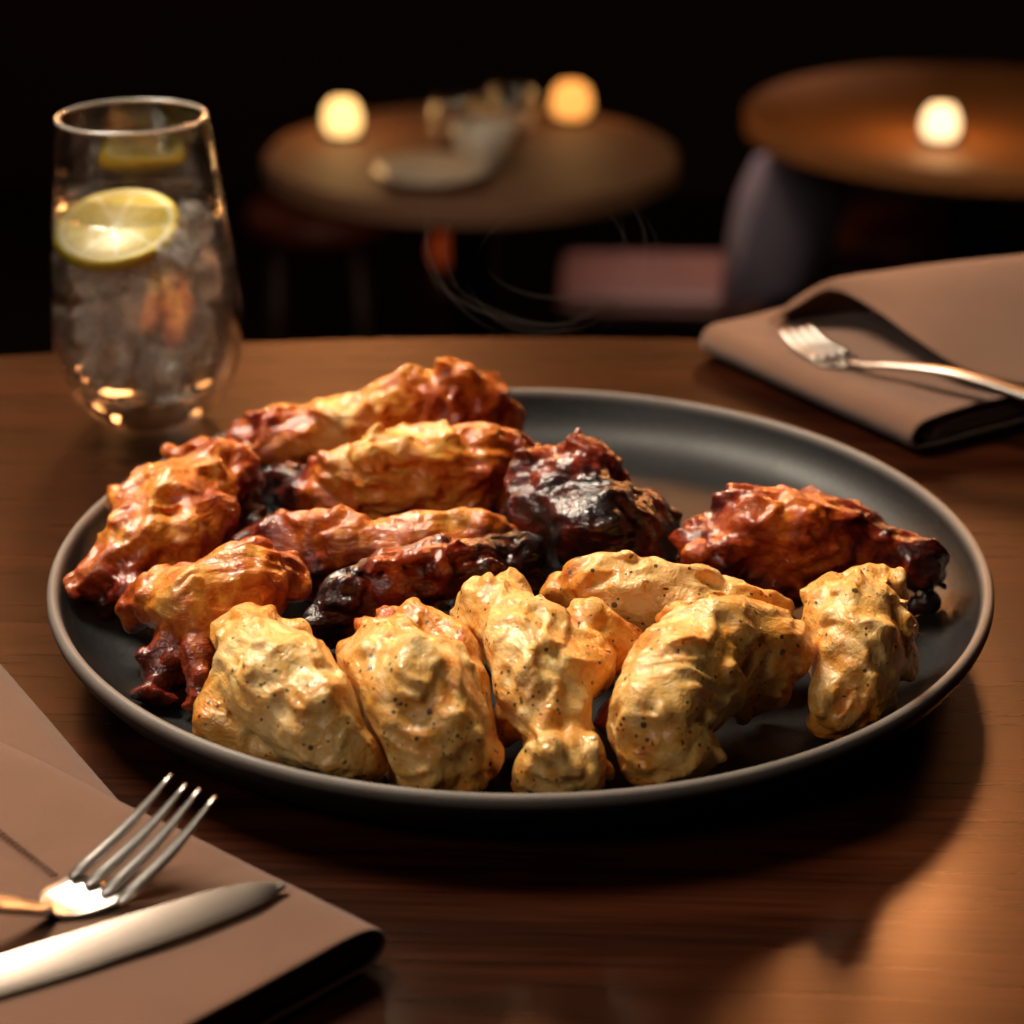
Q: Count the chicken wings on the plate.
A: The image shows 14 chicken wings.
